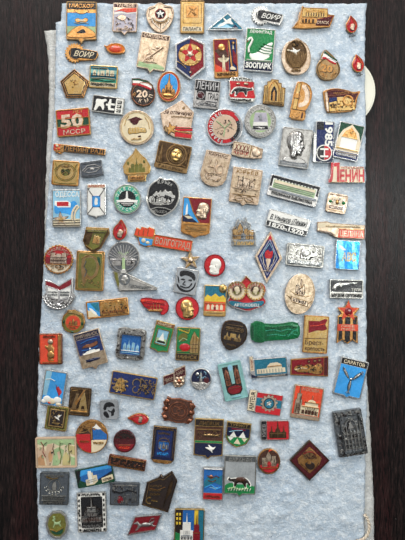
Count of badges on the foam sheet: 121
